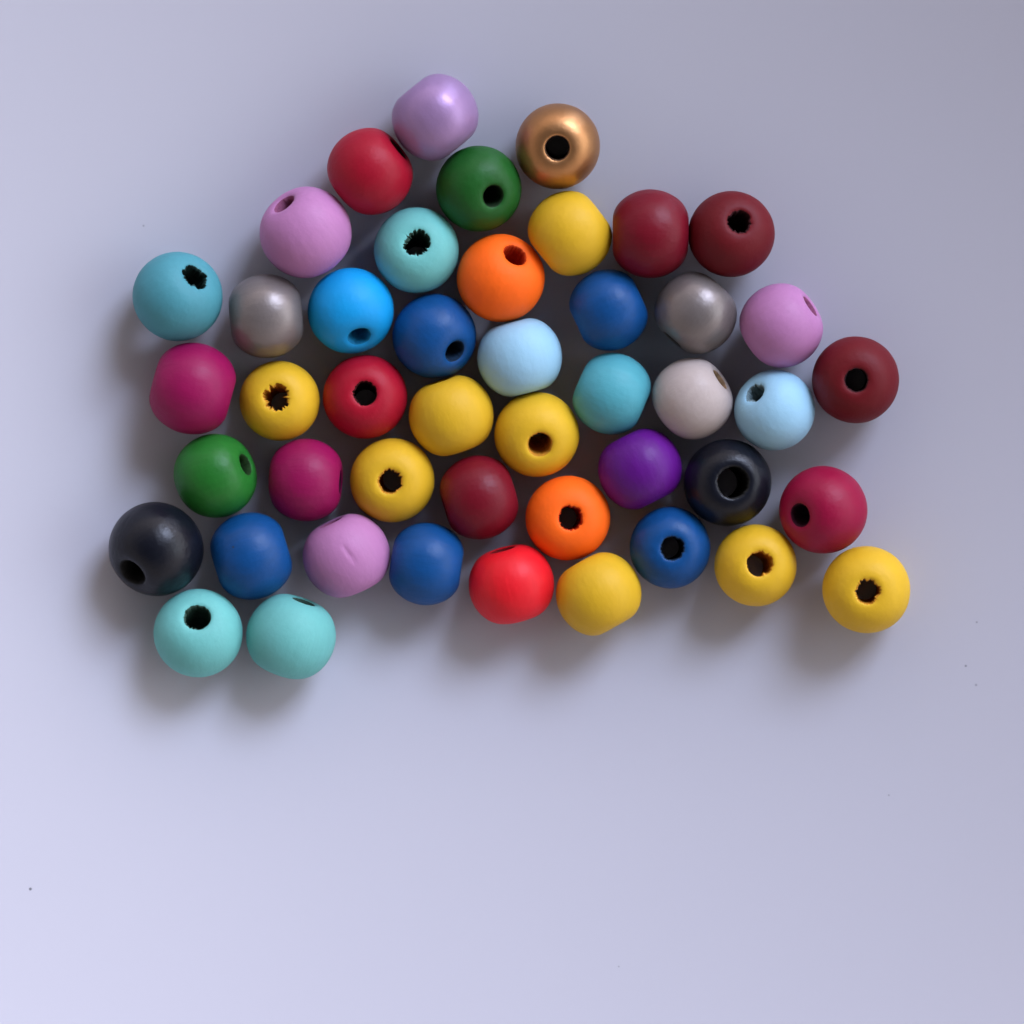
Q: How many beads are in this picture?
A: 46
